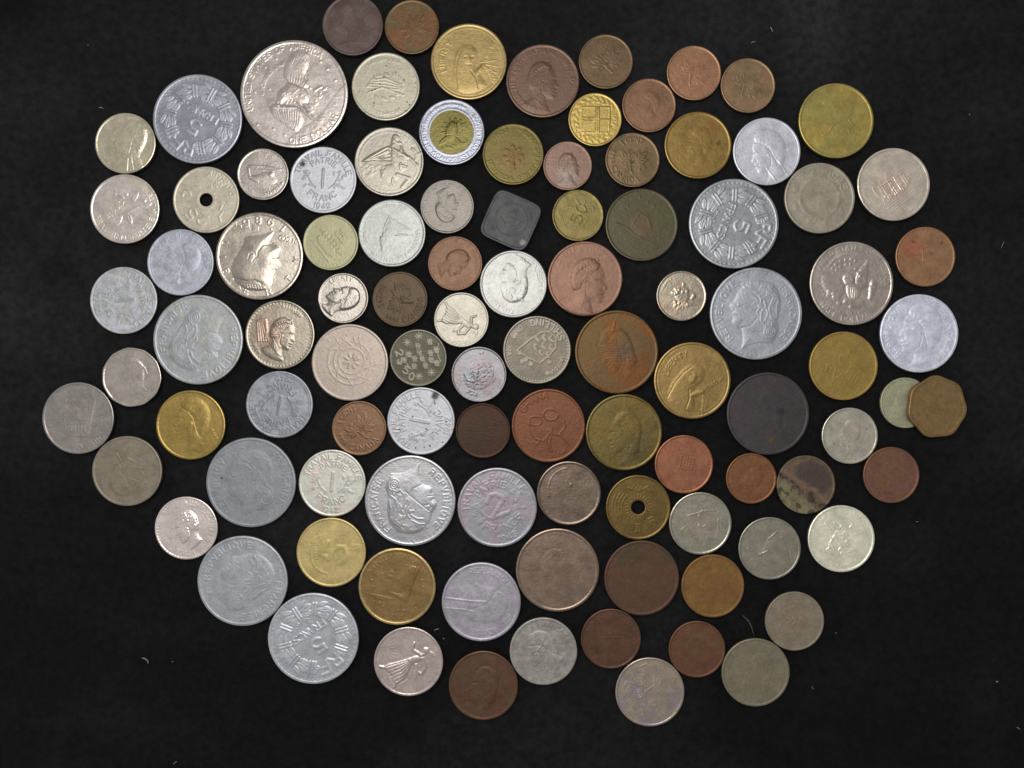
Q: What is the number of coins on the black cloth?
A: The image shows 101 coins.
